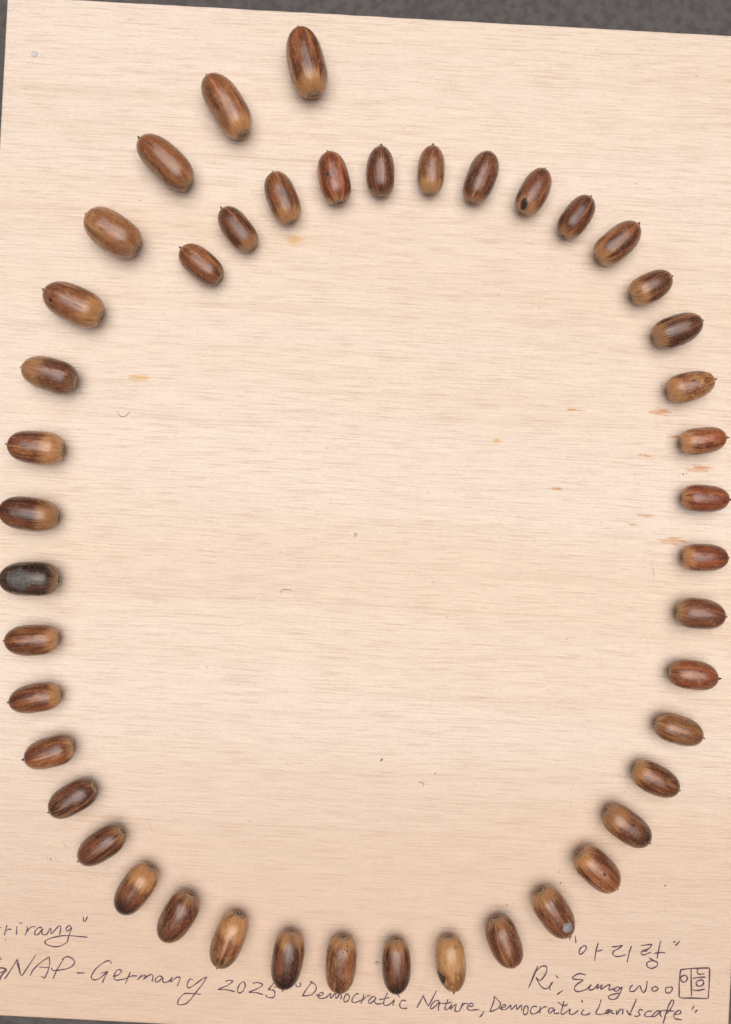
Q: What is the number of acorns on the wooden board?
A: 45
